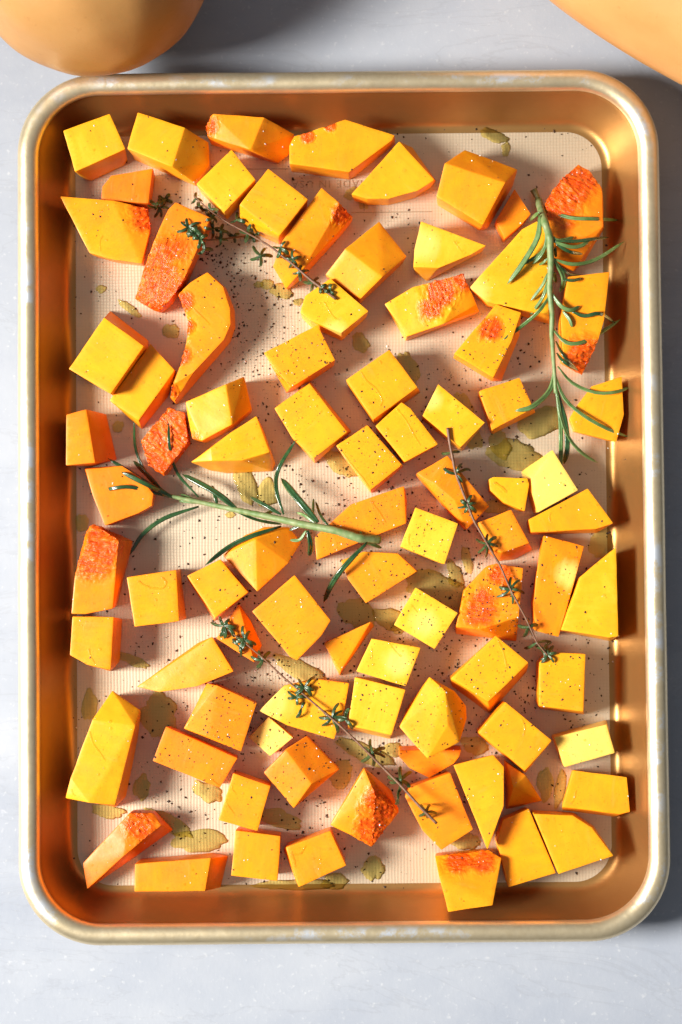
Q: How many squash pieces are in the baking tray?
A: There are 85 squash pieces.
